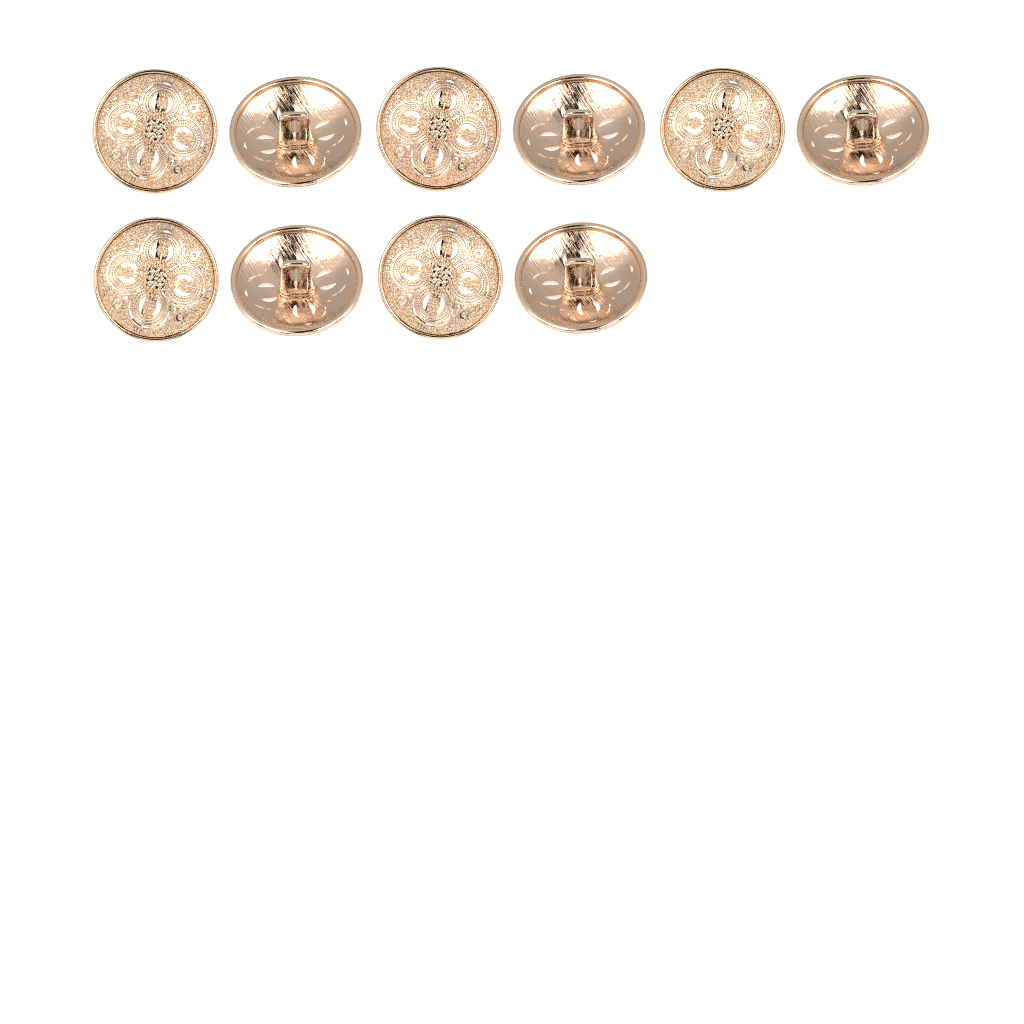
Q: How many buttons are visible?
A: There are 10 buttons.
